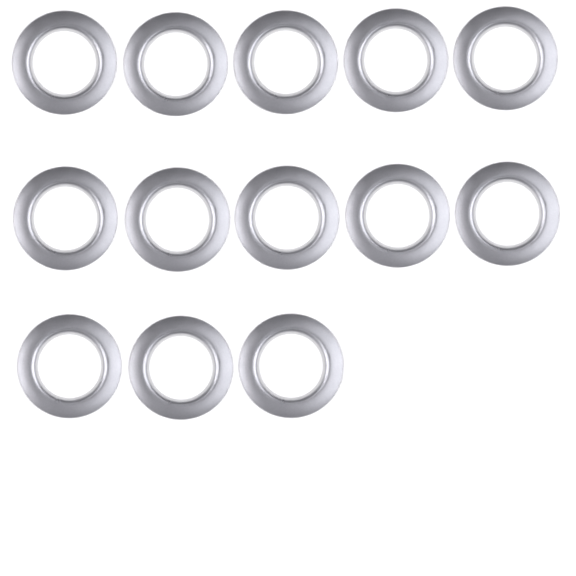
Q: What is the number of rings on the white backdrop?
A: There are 13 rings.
